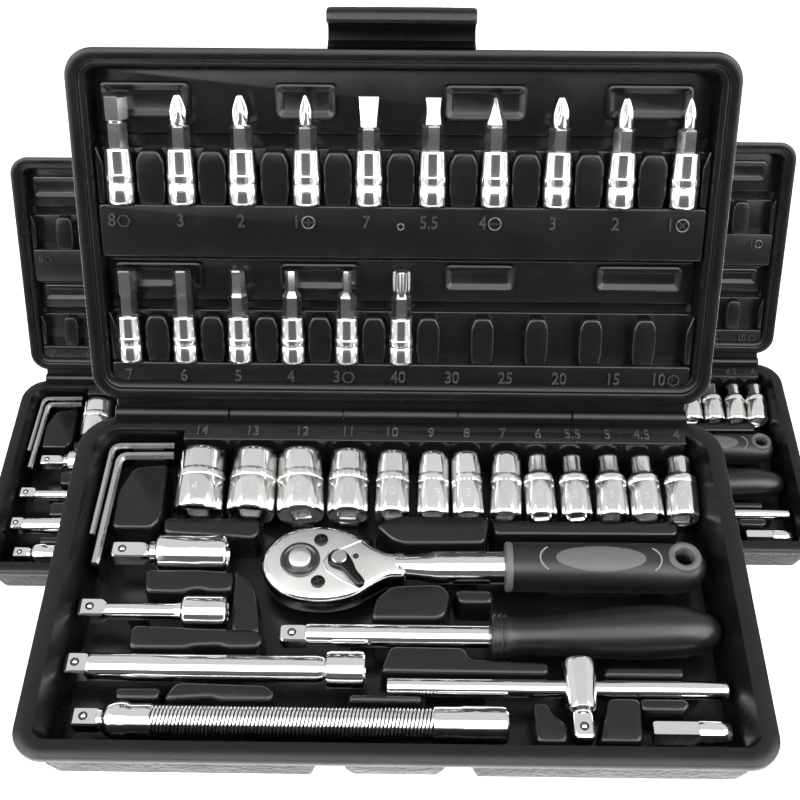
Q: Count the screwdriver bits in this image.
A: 16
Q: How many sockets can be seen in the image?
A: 18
